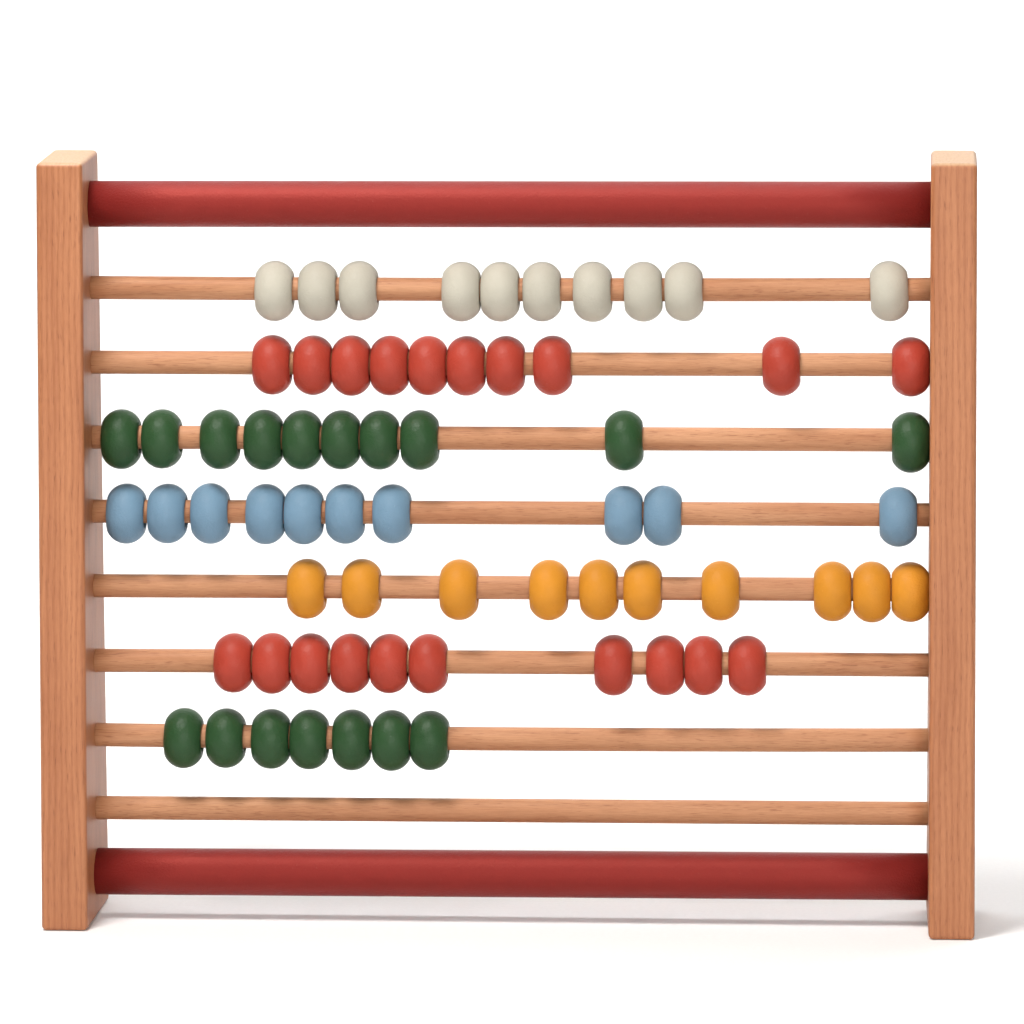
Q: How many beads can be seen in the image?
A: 67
